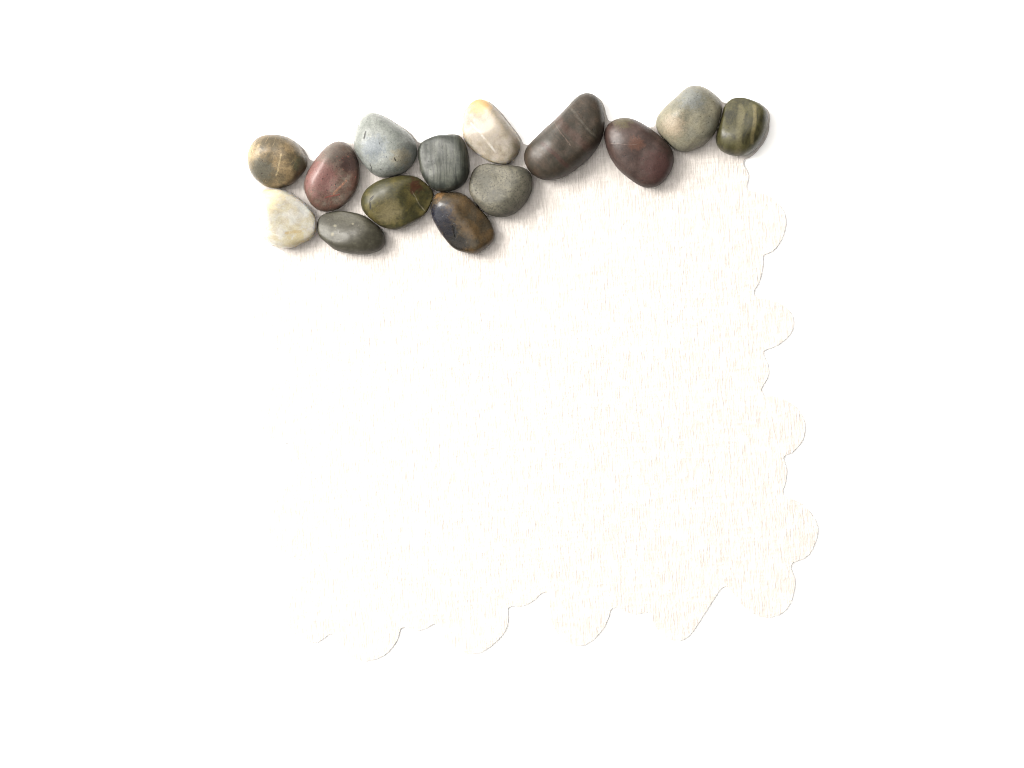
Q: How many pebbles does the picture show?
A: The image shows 14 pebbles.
